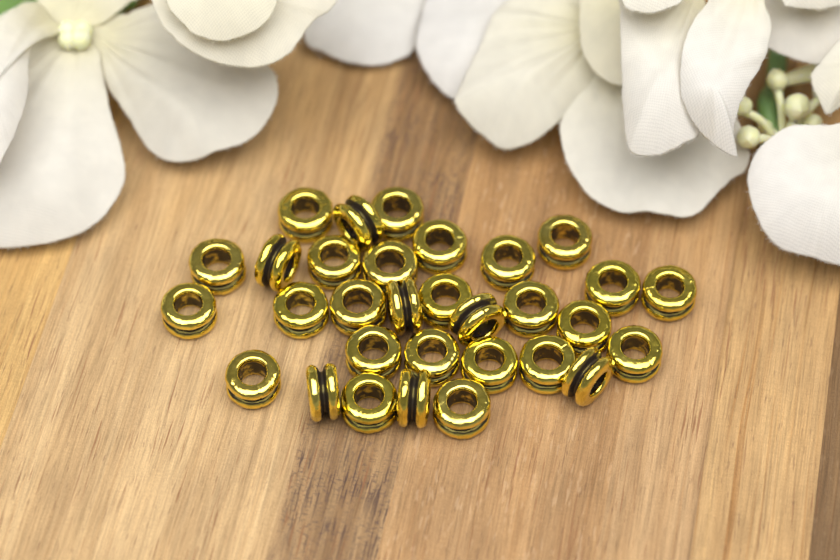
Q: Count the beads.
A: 31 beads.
